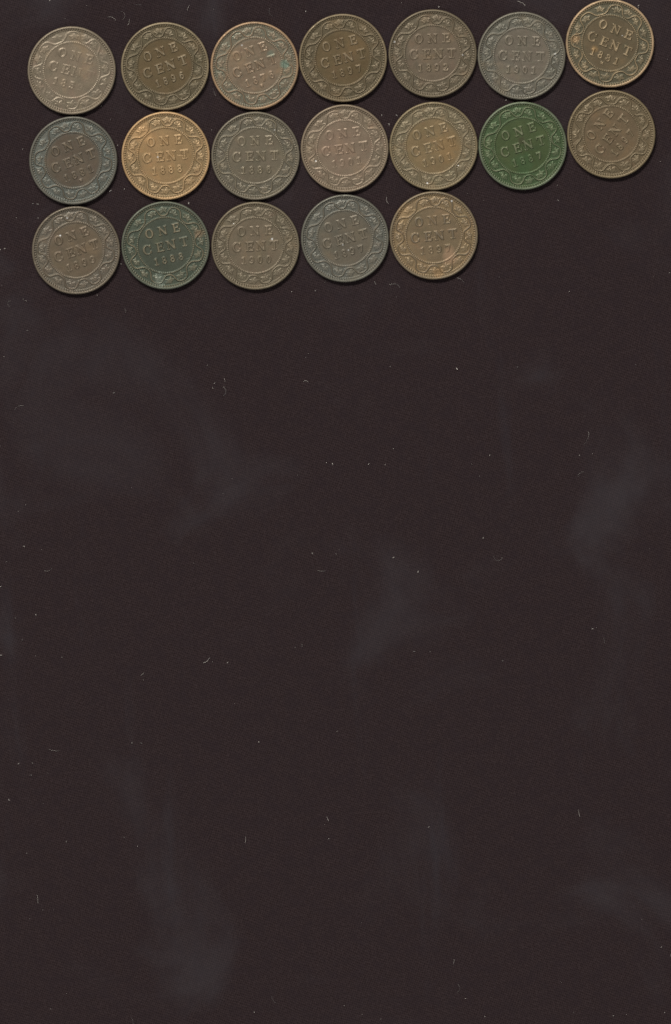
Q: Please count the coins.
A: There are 19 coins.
